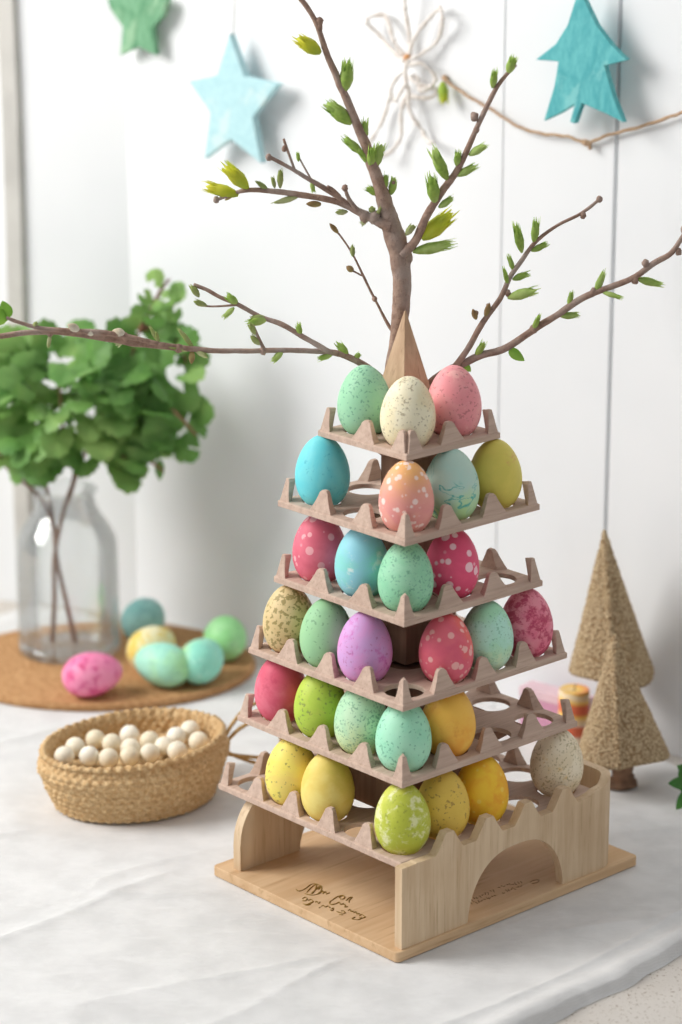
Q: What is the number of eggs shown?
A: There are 34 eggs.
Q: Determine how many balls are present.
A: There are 16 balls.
